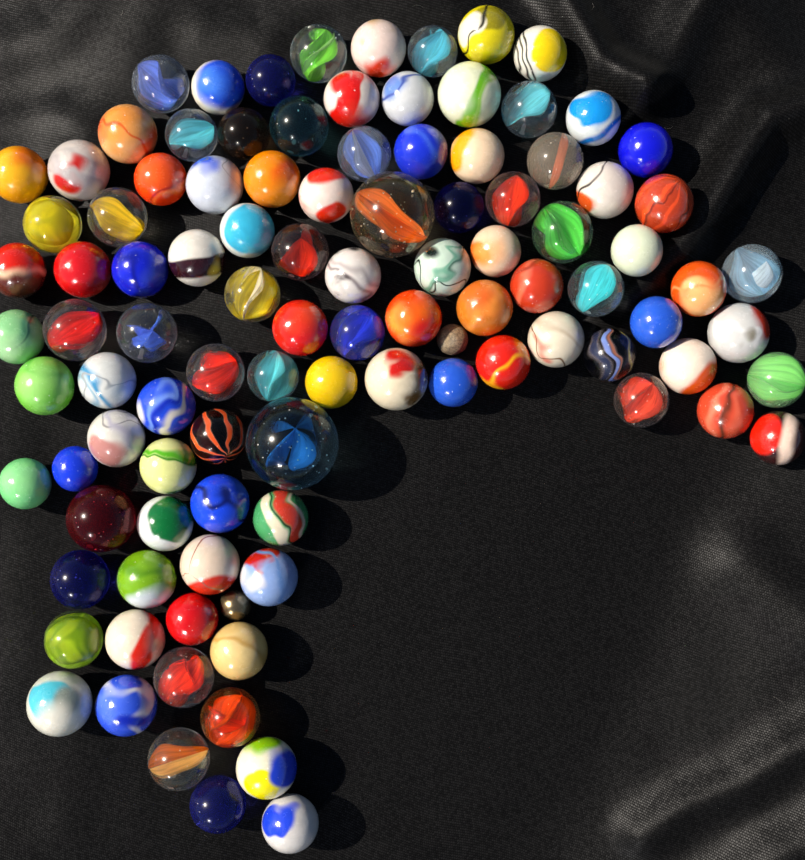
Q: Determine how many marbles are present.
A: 104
